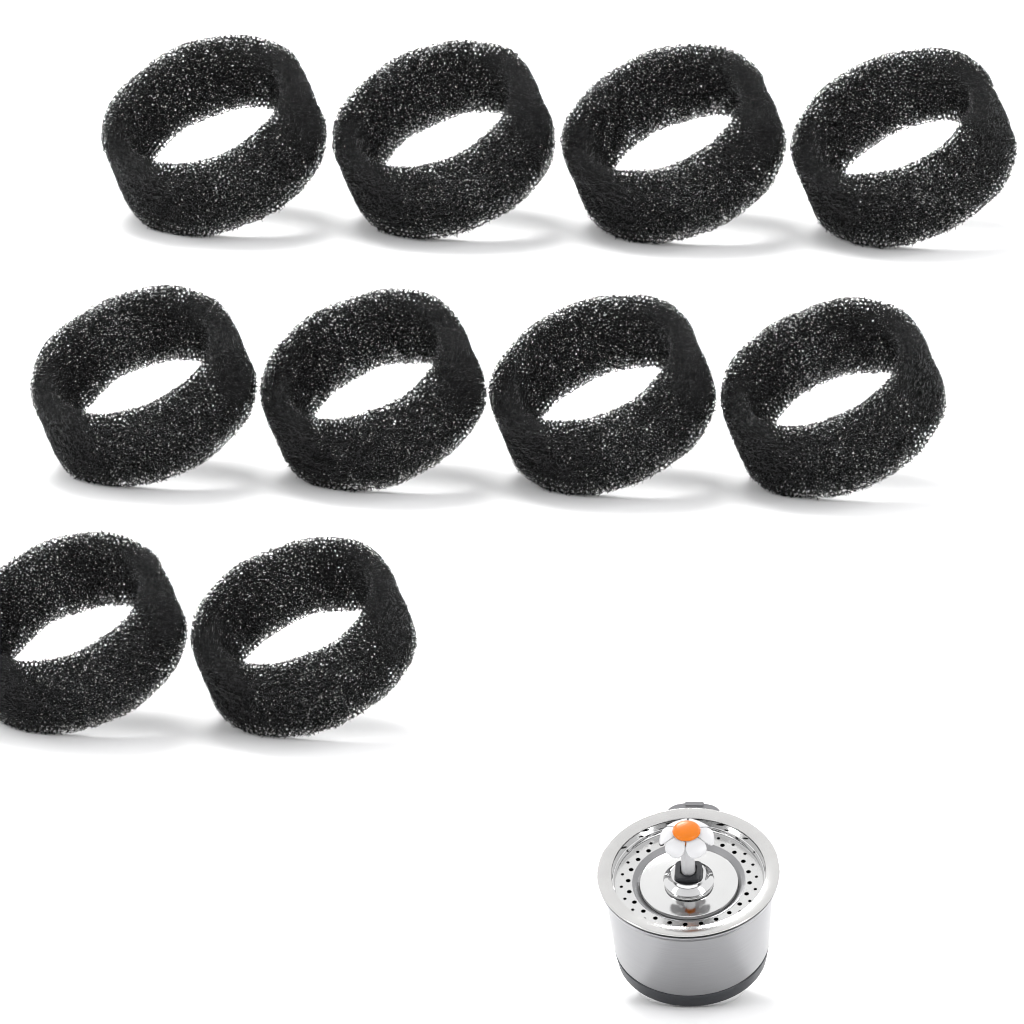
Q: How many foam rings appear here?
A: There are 10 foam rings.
